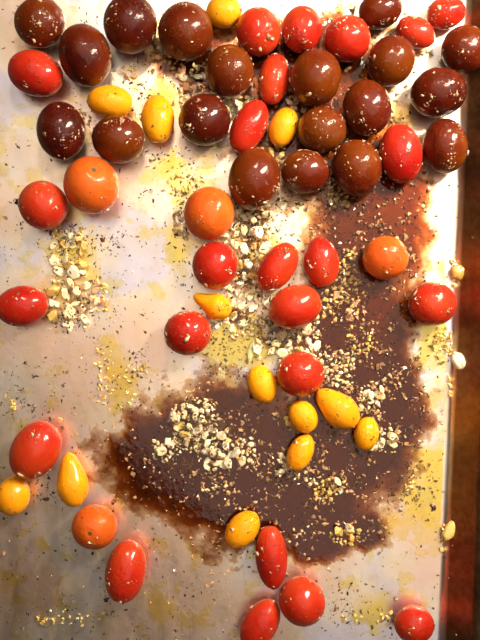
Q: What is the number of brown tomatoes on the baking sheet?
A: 19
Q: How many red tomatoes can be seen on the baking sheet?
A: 24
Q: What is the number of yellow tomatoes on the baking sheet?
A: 13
